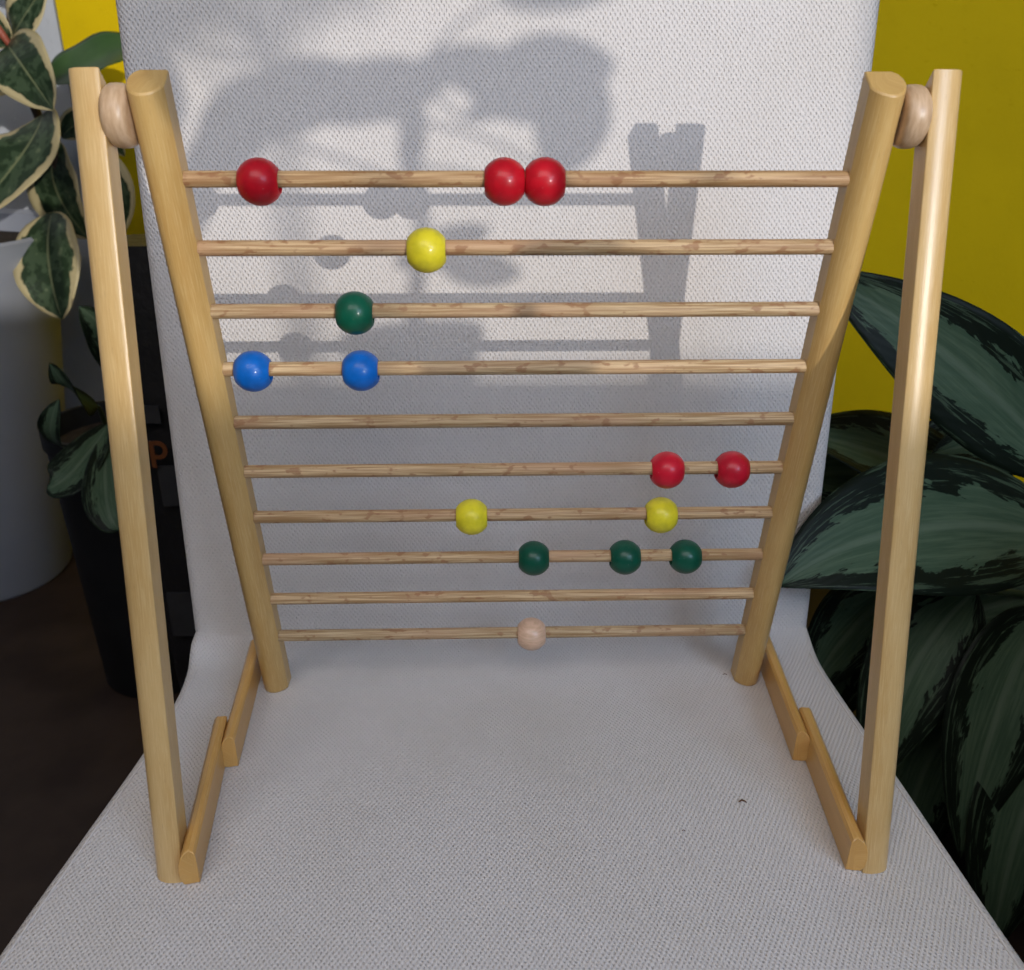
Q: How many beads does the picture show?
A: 15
